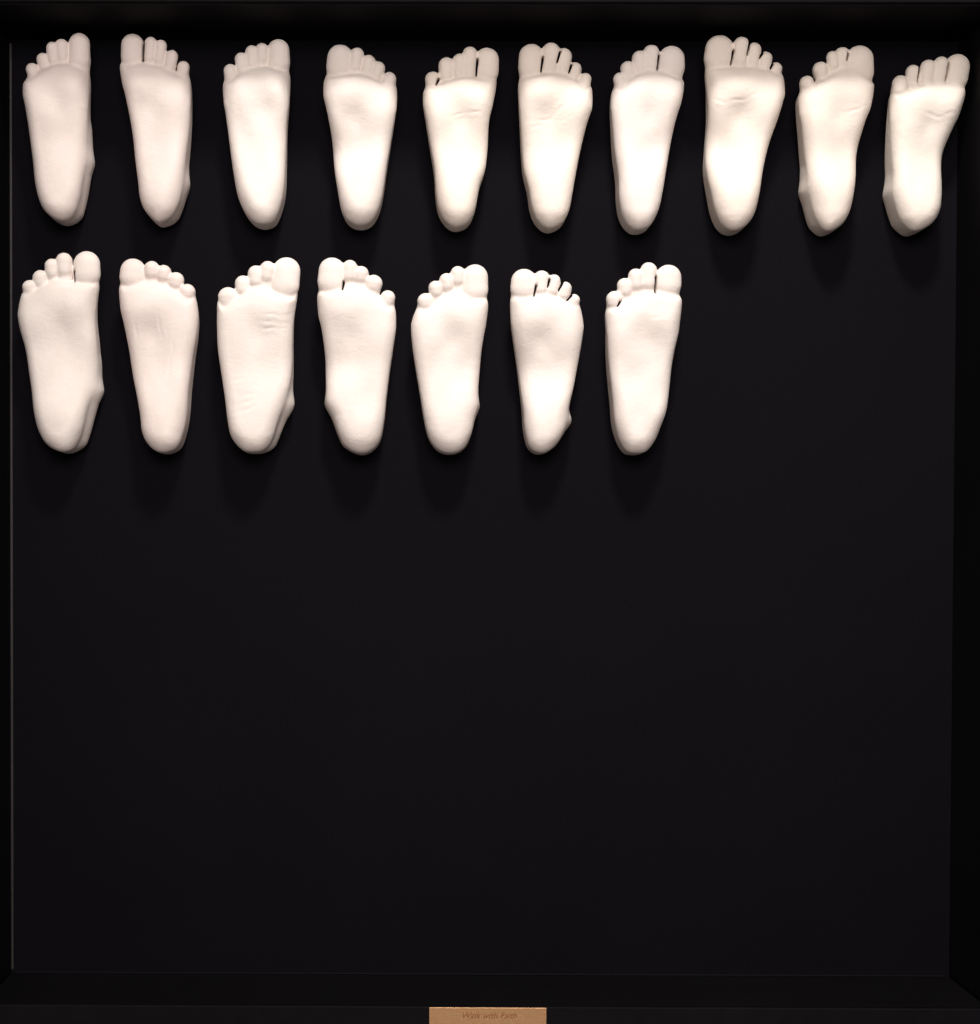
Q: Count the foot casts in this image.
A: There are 17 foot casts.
